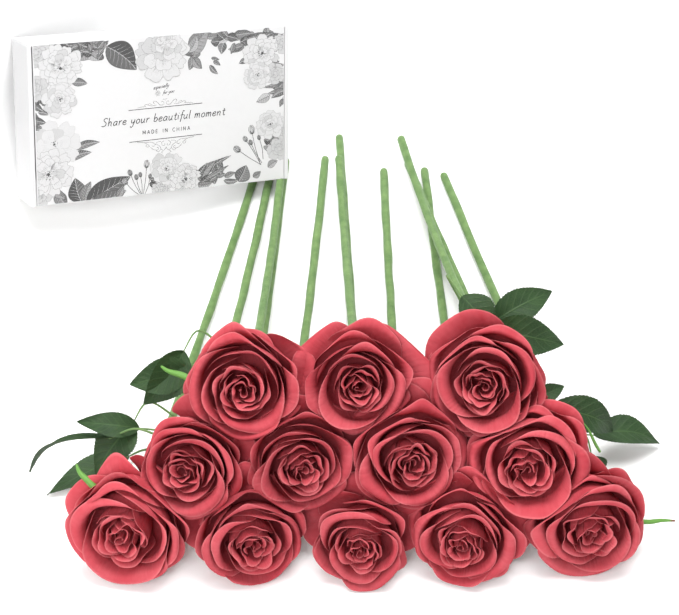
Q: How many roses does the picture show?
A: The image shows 12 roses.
